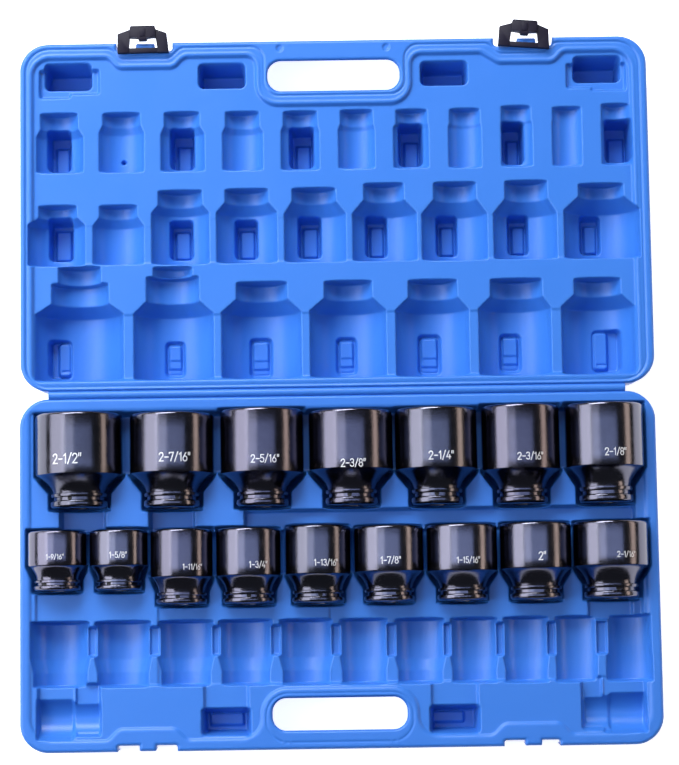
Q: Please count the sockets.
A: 16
